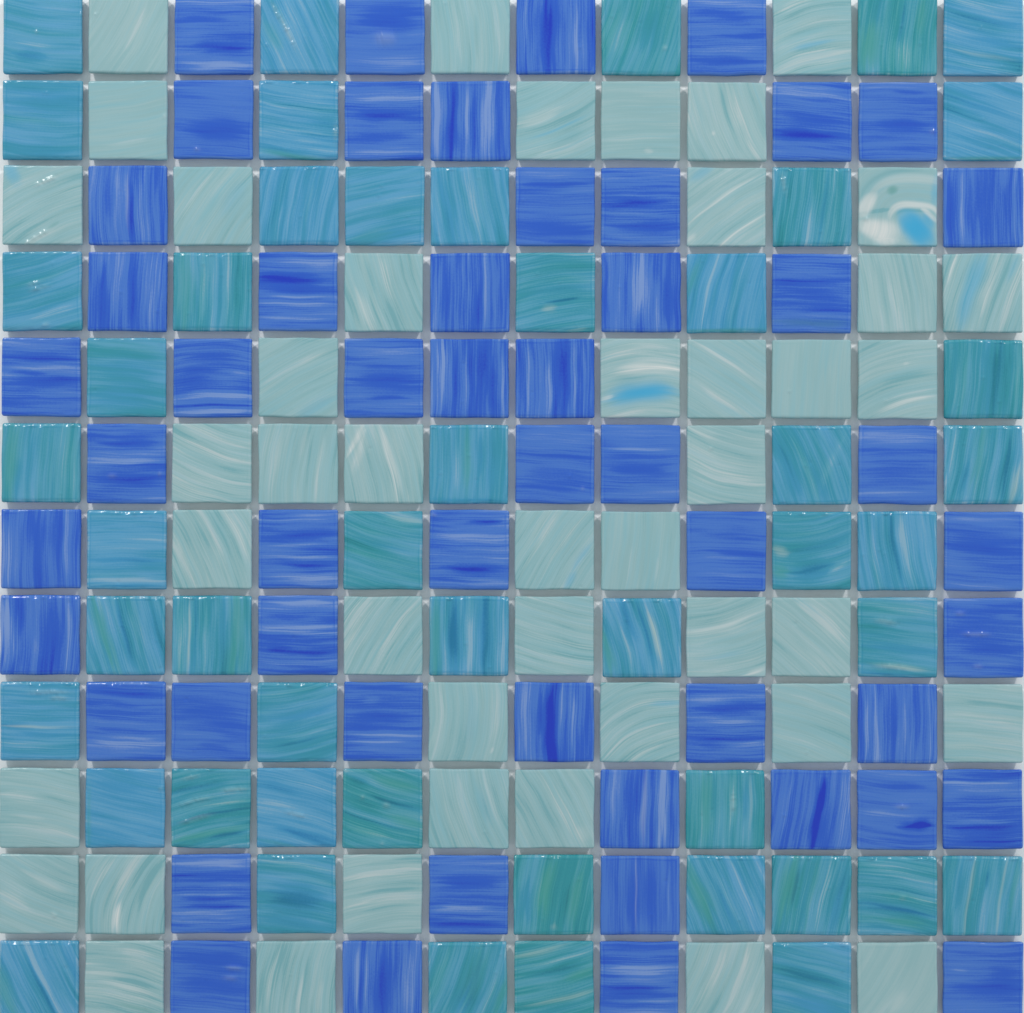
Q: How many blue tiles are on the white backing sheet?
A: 52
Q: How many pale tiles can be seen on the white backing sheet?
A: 44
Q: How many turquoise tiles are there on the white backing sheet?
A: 48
